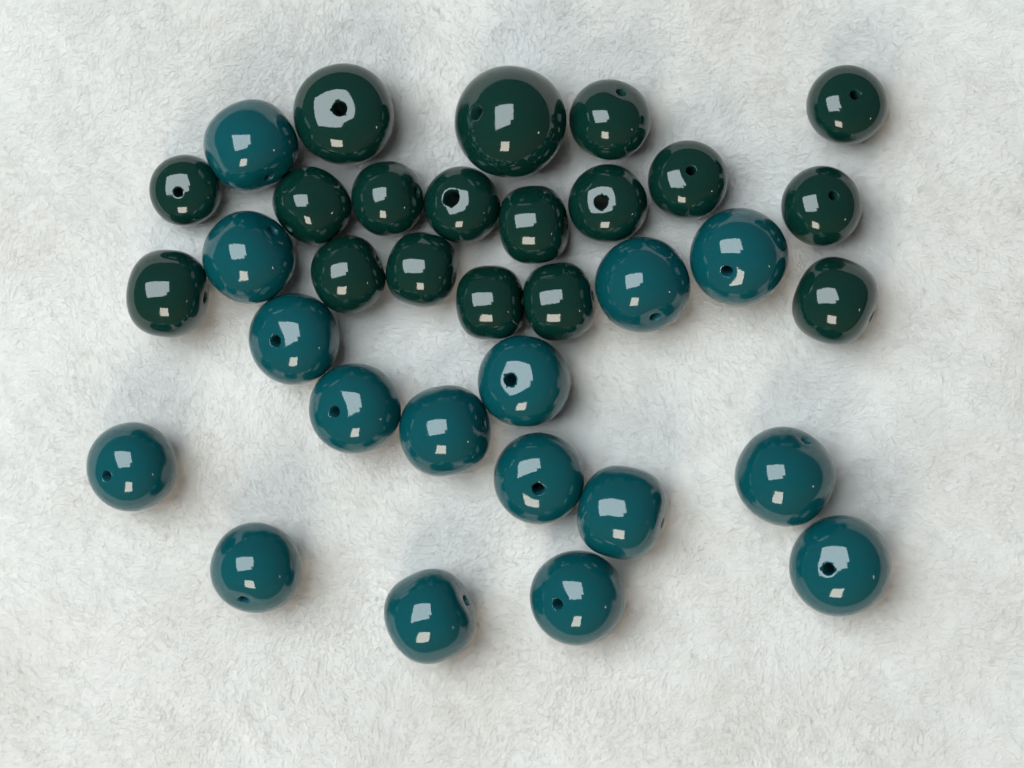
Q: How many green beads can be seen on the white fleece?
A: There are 18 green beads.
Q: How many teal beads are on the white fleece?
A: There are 16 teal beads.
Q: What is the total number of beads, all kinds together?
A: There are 34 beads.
